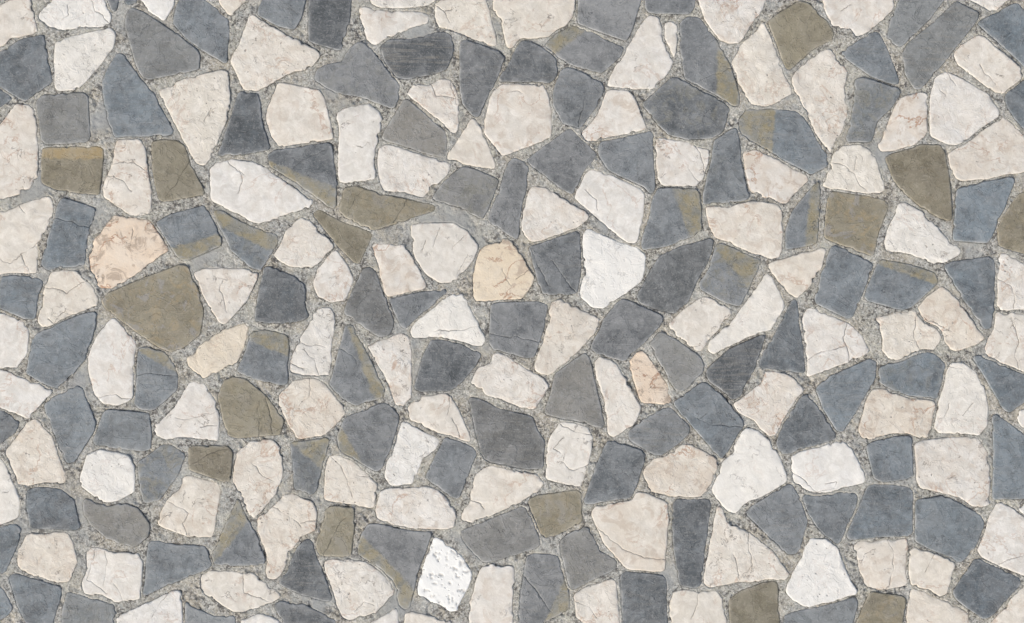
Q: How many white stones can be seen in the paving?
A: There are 111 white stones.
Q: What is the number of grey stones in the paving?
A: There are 102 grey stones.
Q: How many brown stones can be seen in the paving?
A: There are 15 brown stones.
